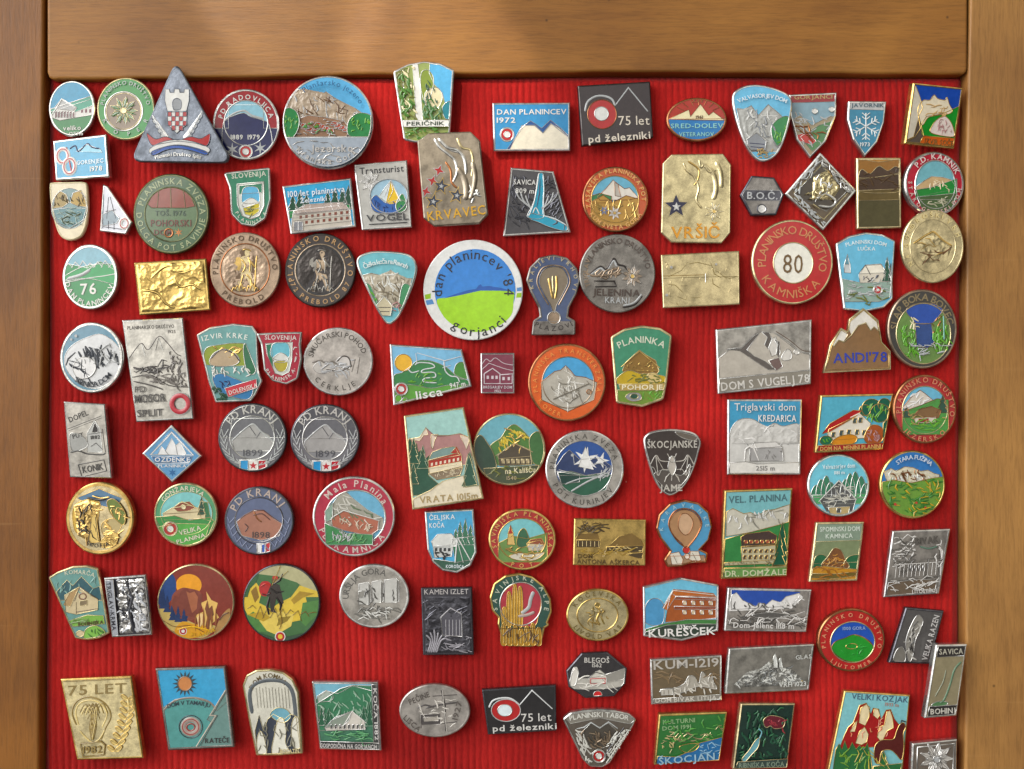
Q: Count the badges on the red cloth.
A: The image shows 103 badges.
